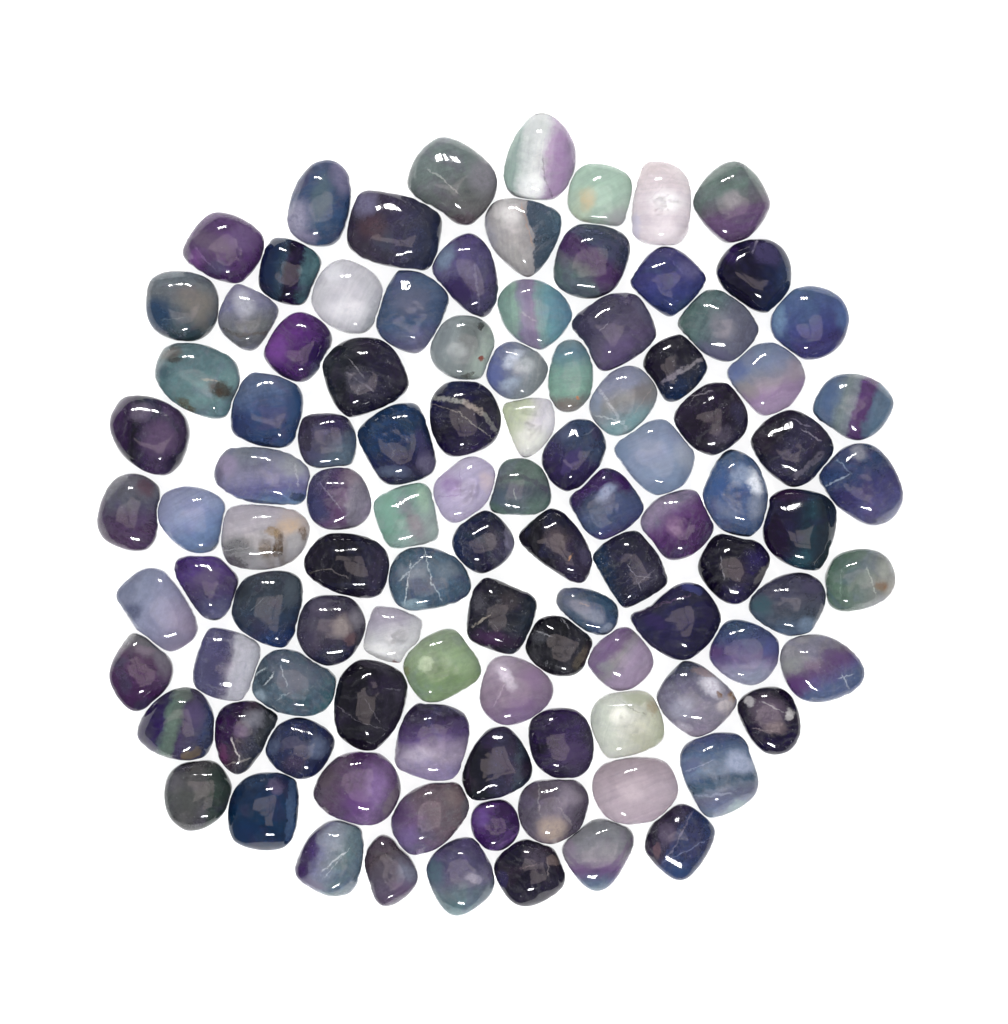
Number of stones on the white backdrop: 104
